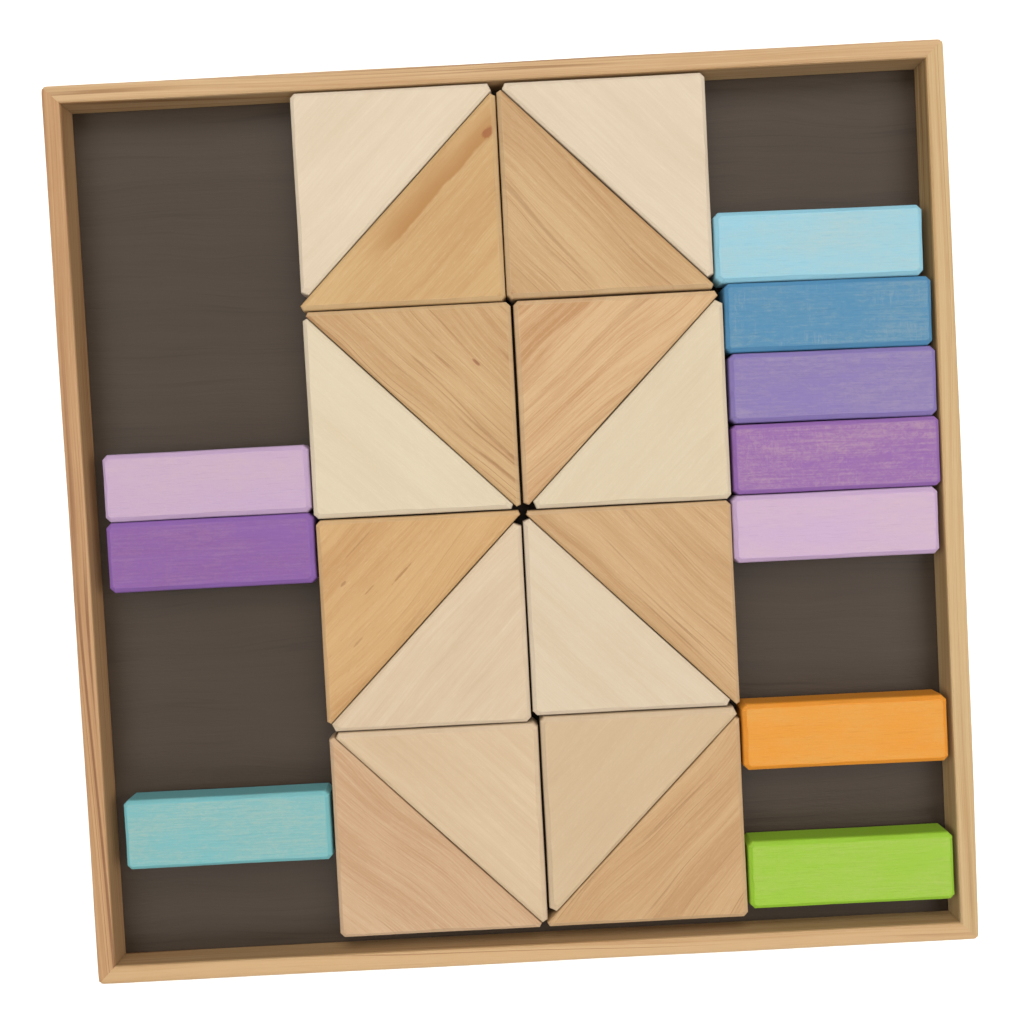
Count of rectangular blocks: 10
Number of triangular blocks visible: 16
